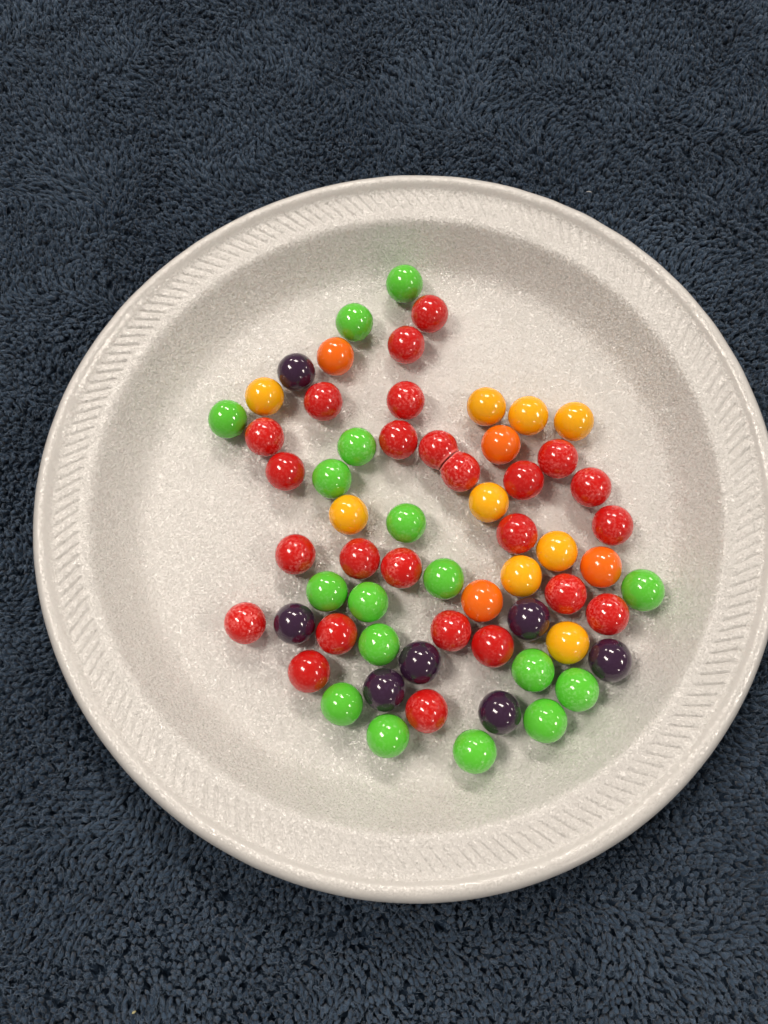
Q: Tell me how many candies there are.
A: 62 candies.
